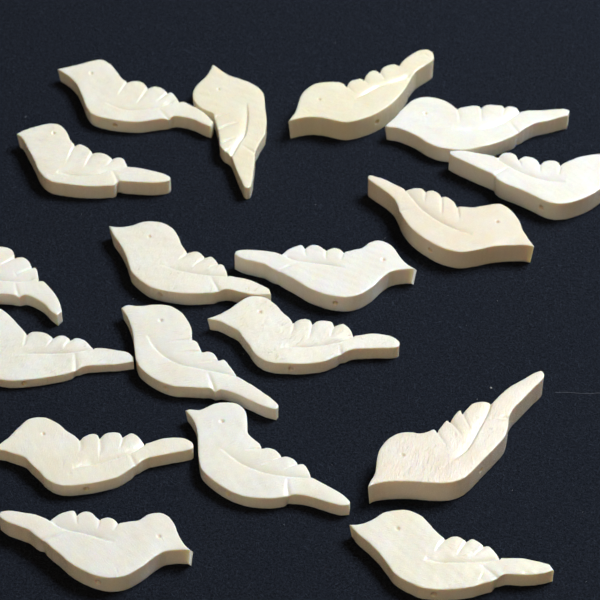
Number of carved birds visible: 18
